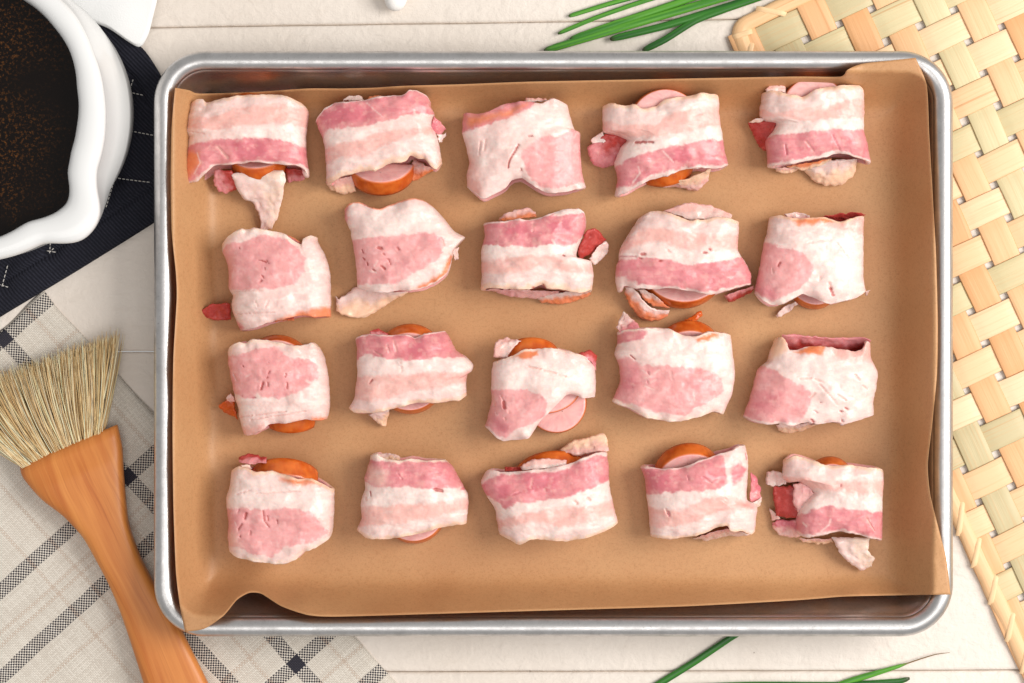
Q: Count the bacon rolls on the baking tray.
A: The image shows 20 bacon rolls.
